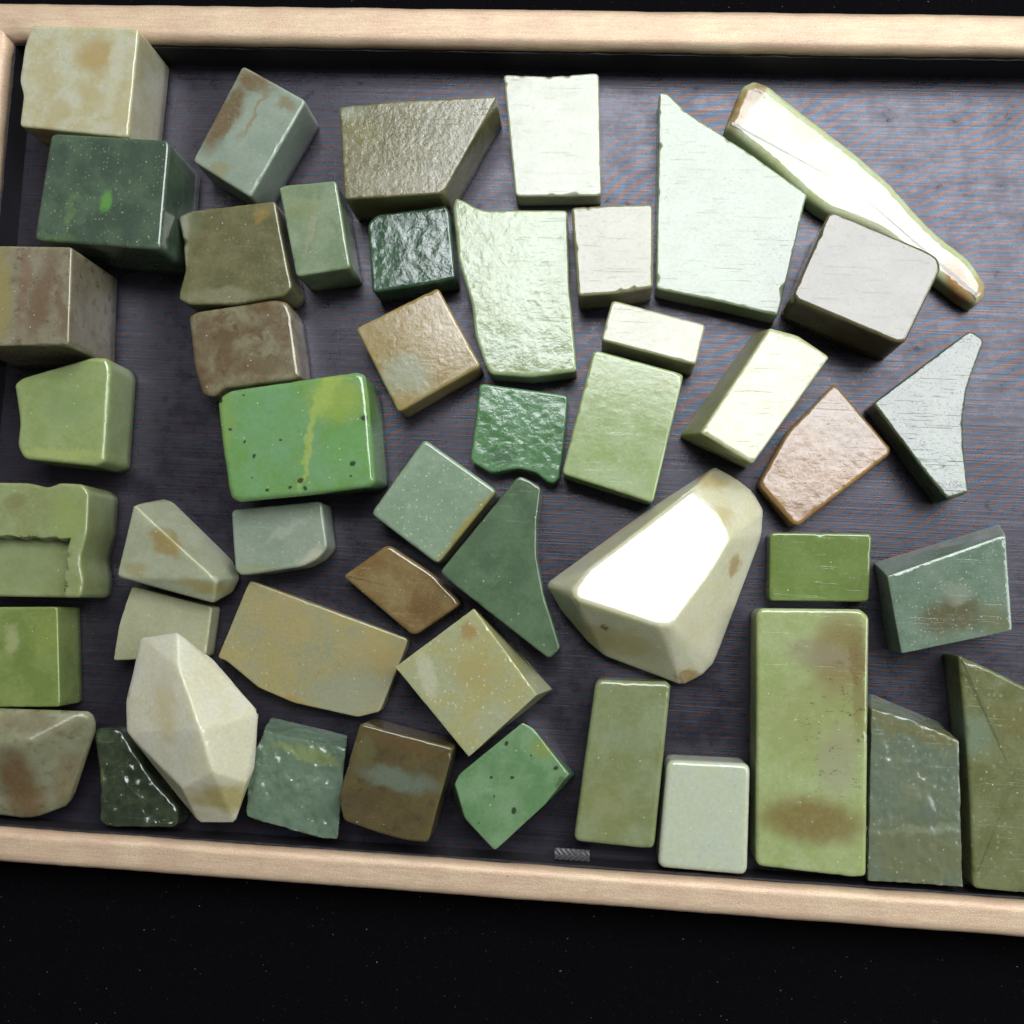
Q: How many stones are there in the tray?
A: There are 48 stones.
